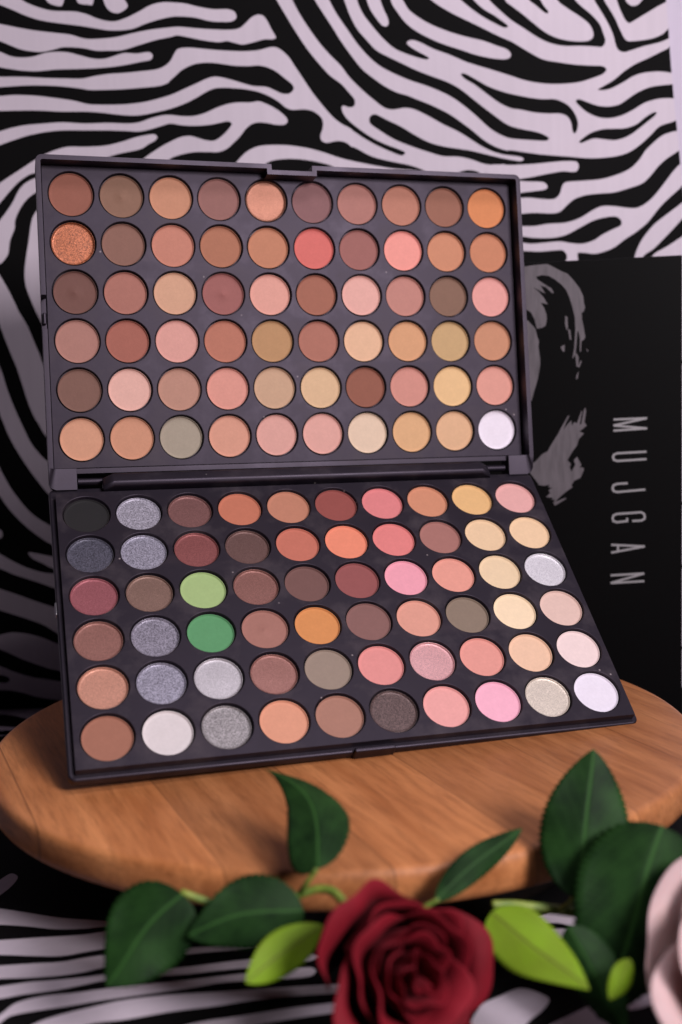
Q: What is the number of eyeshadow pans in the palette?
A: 120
